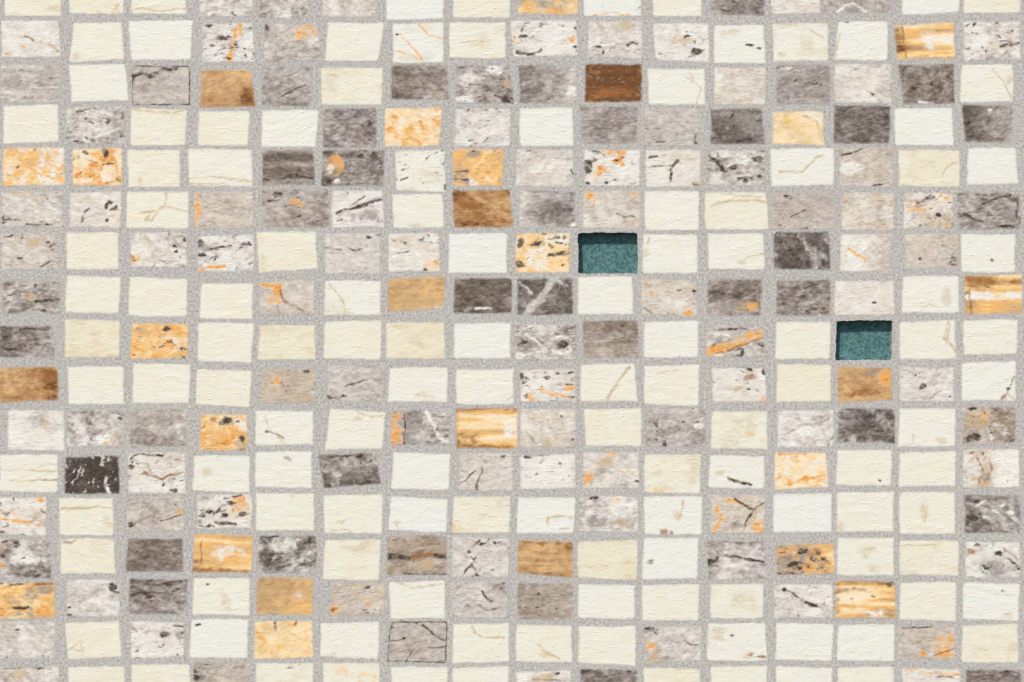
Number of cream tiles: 124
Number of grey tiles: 120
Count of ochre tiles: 26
